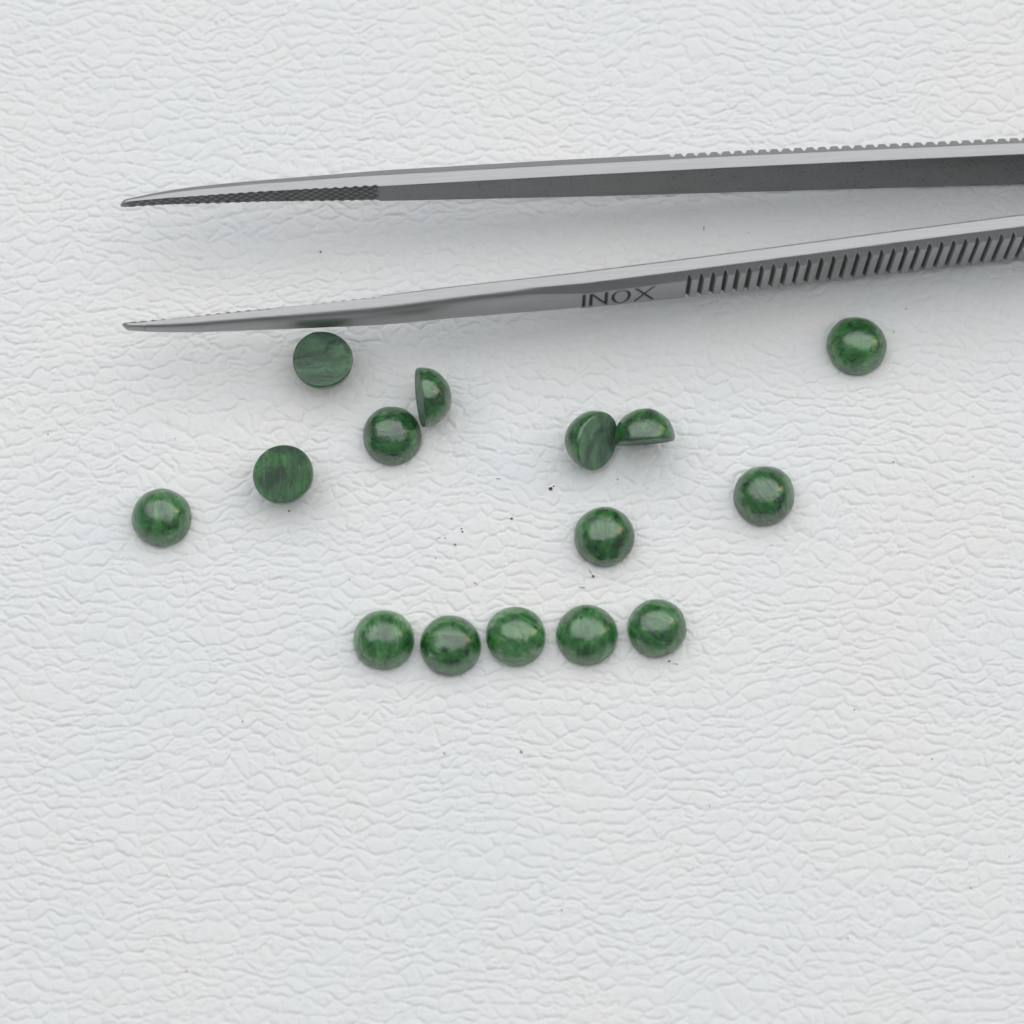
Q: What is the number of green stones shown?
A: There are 15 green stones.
